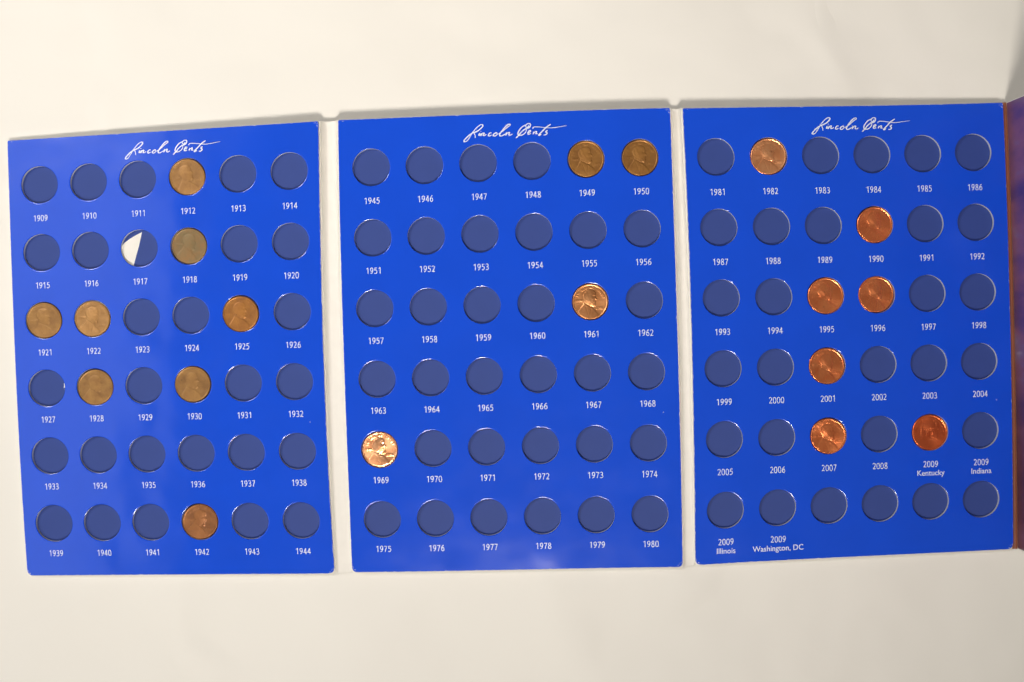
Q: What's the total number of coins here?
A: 19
